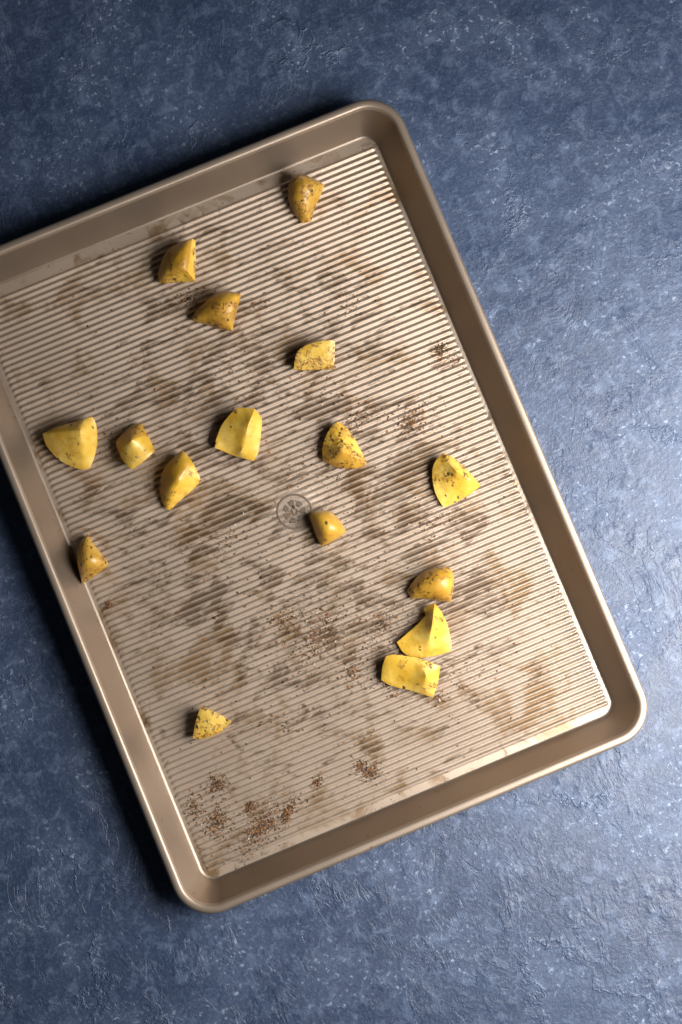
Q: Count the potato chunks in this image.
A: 16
